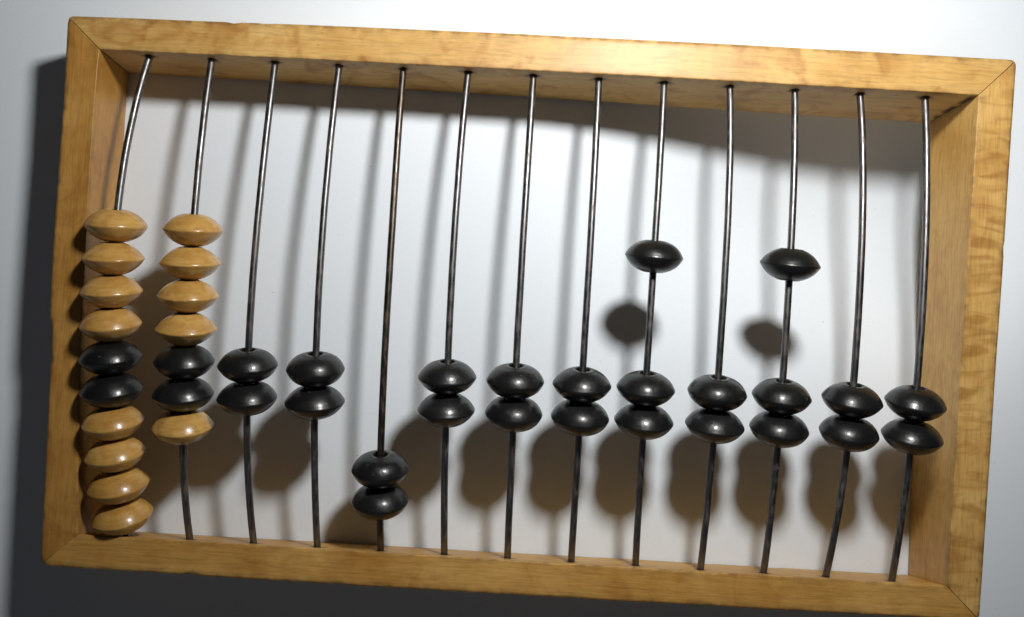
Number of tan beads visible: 13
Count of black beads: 28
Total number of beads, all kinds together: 41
